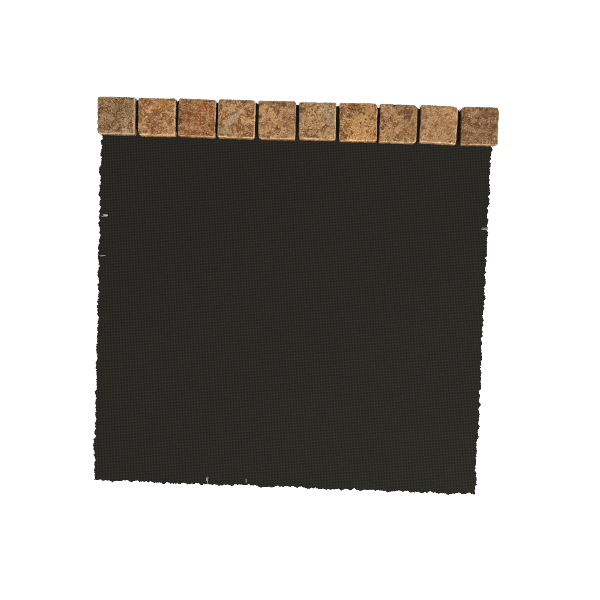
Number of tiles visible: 10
